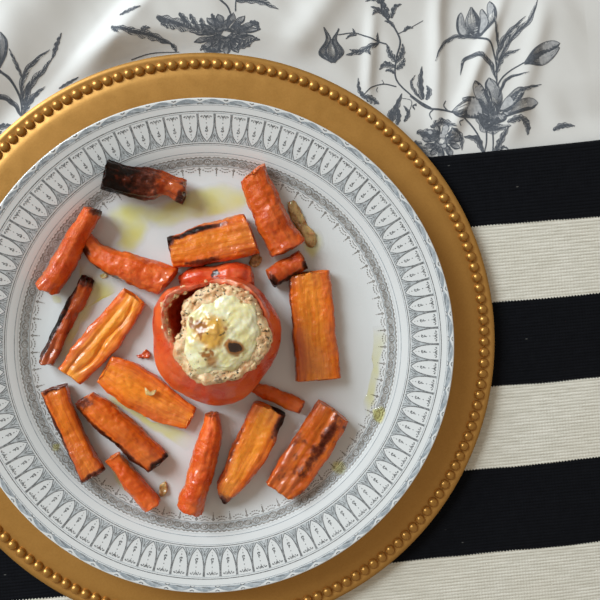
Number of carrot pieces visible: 17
